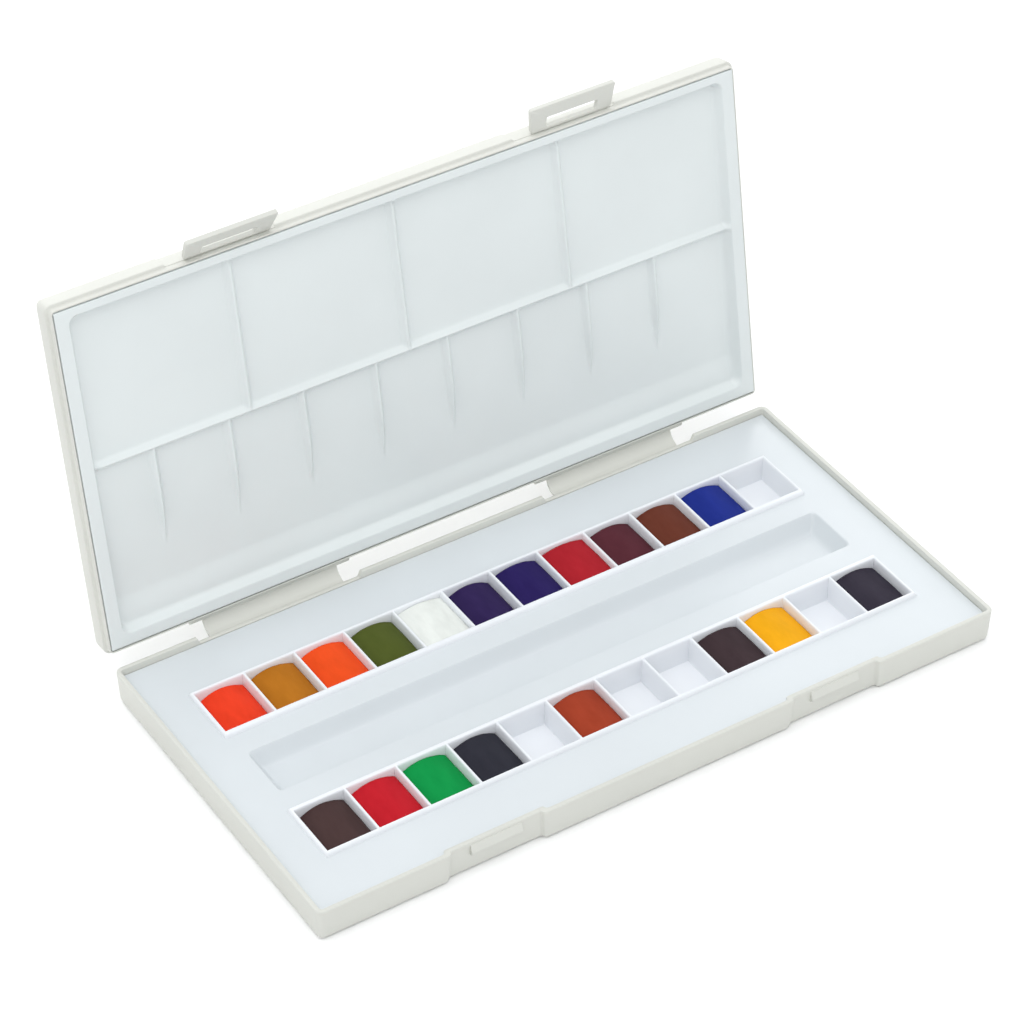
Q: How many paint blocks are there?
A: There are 19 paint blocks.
